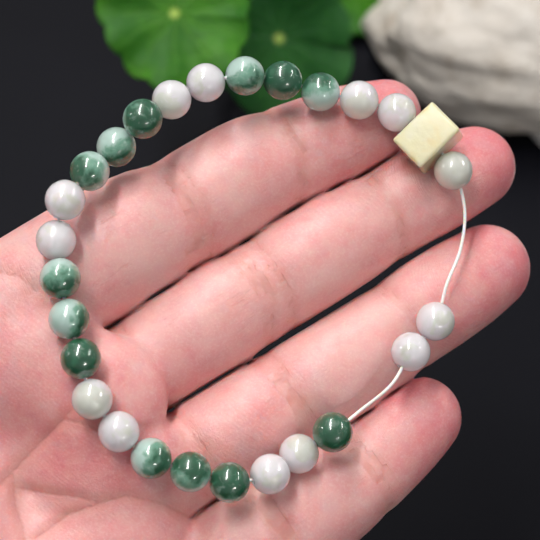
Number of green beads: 13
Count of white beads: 13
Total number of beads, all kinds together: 26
